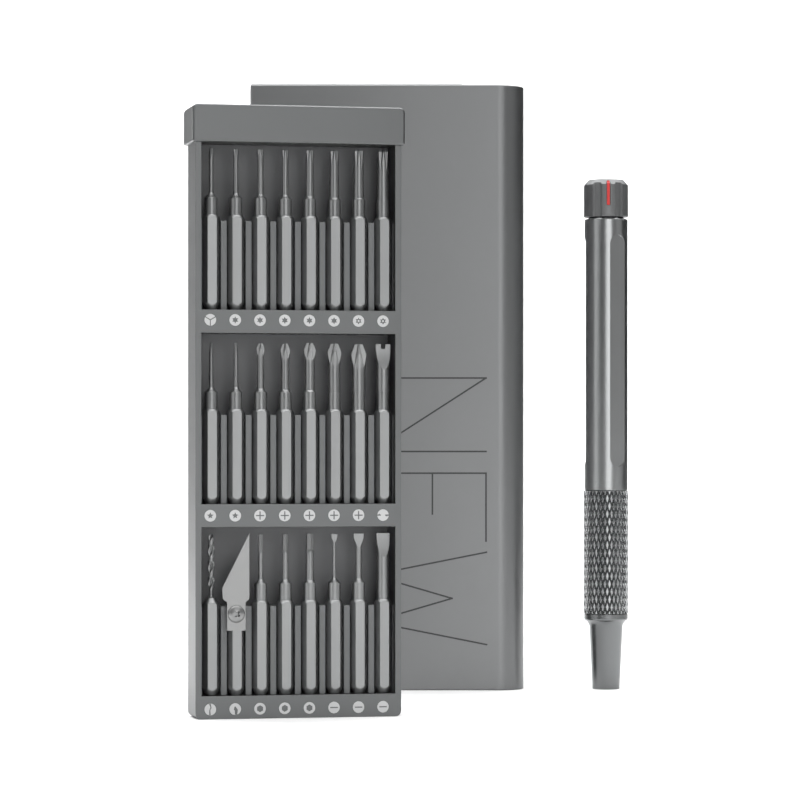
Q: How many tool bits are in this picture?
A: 24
